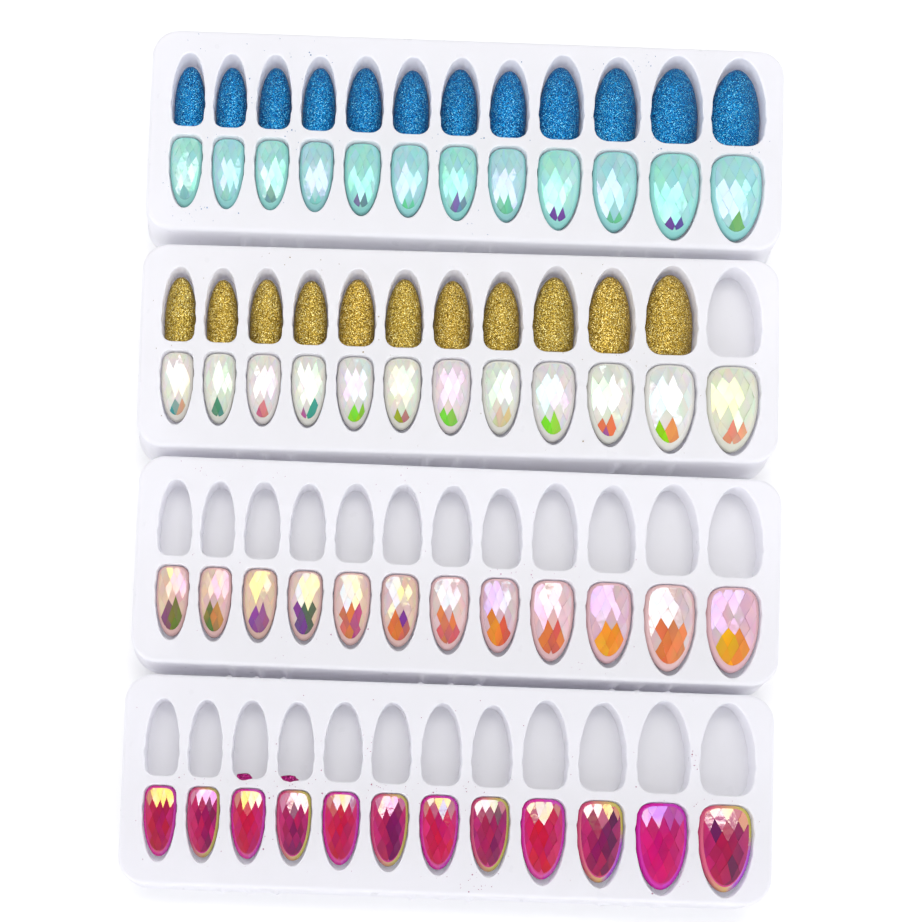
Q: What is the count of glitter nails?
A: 23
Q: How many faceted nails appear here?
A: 48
